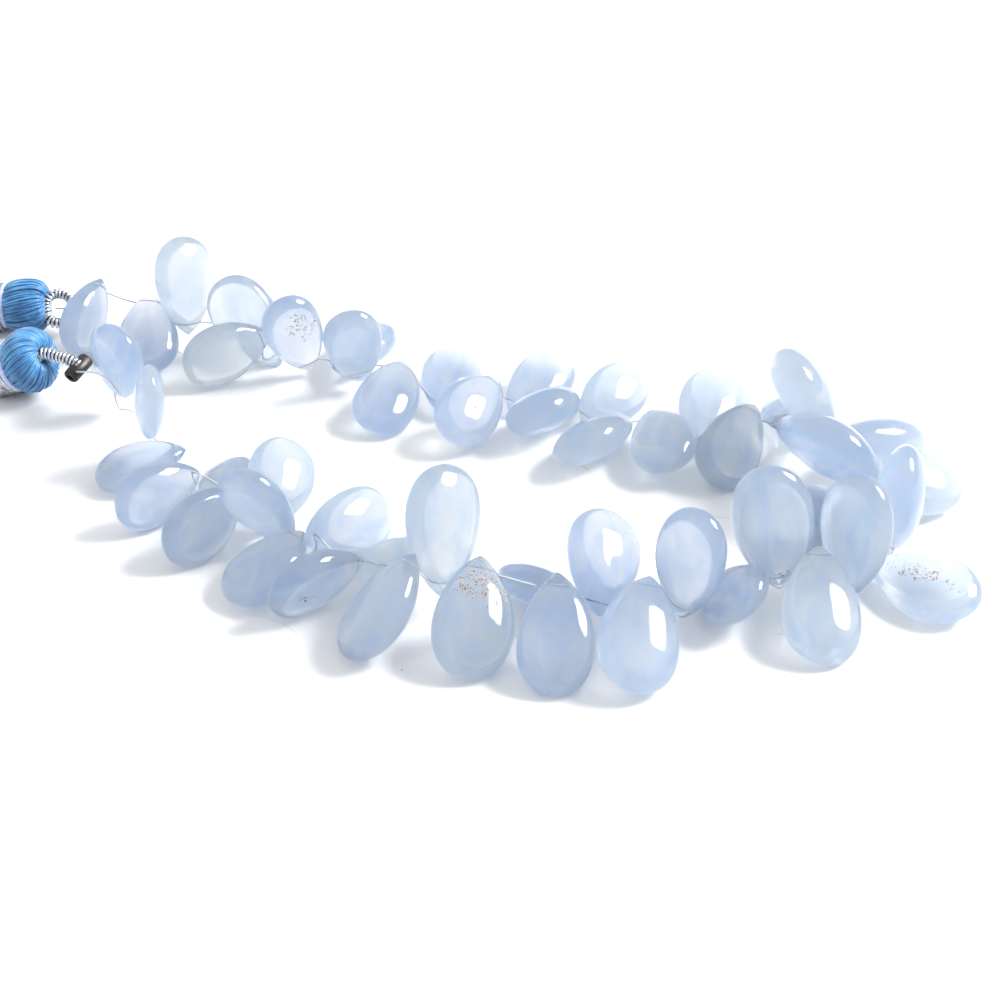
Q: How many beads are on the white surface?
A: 50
